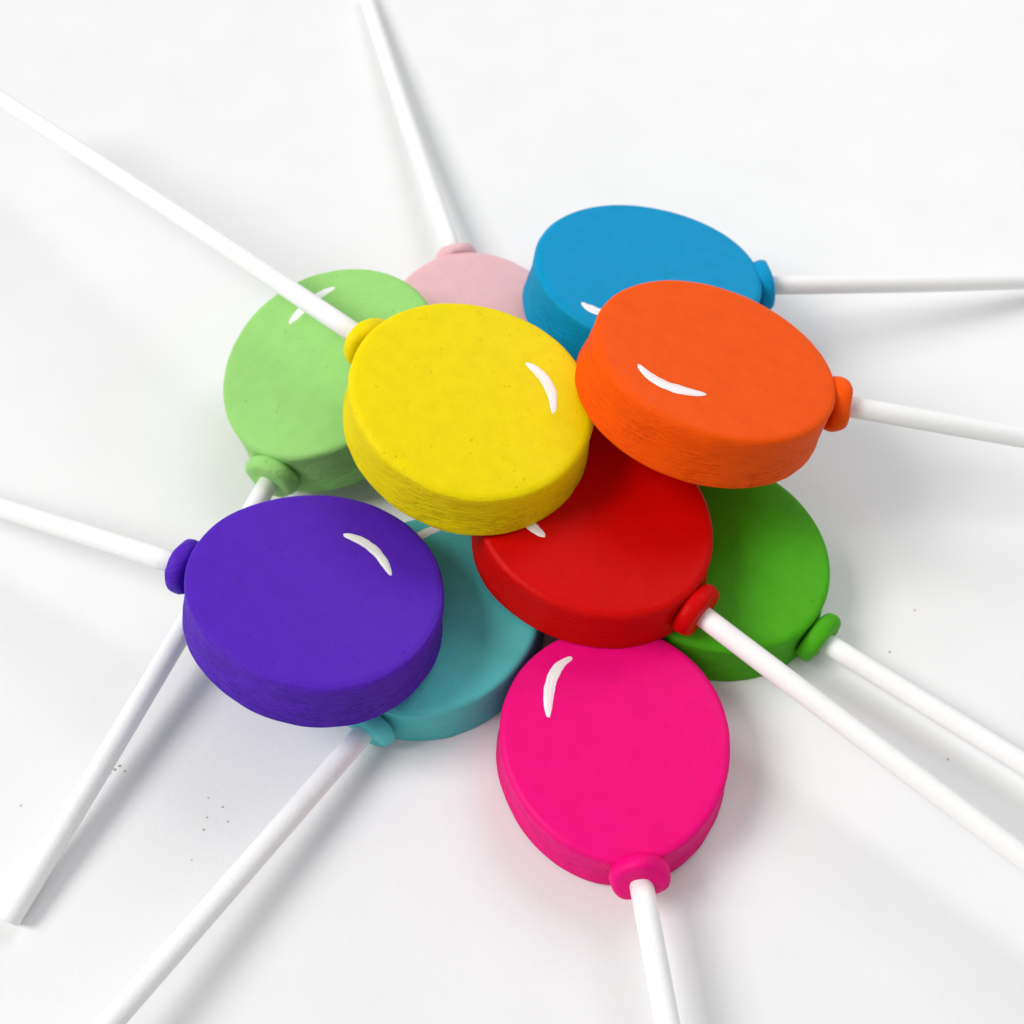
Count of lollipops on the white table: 10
